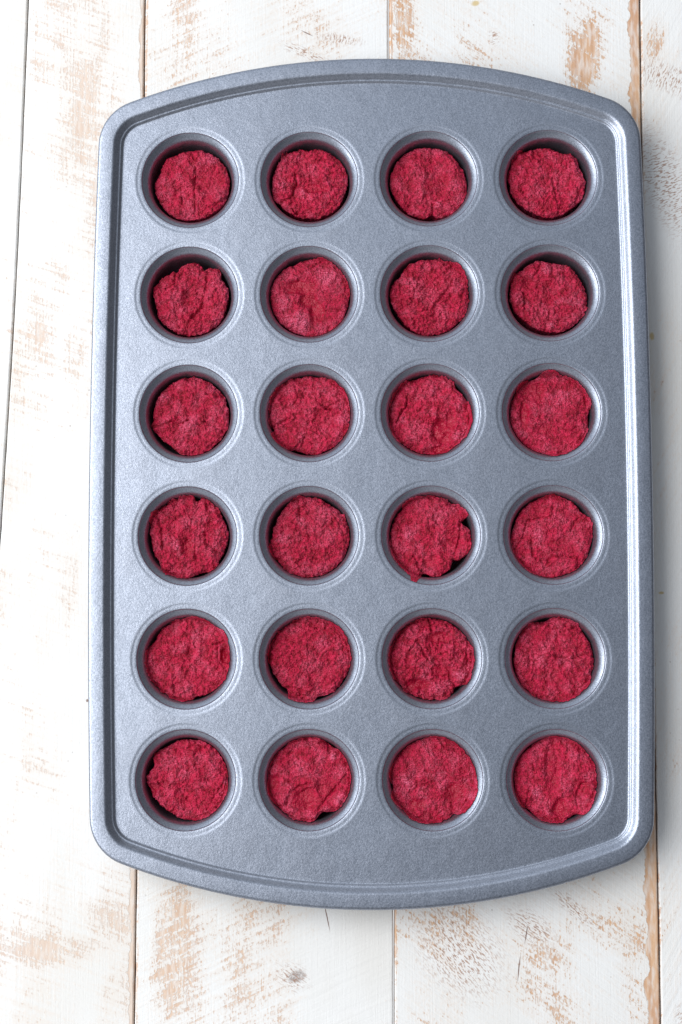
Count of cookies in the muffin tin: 24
